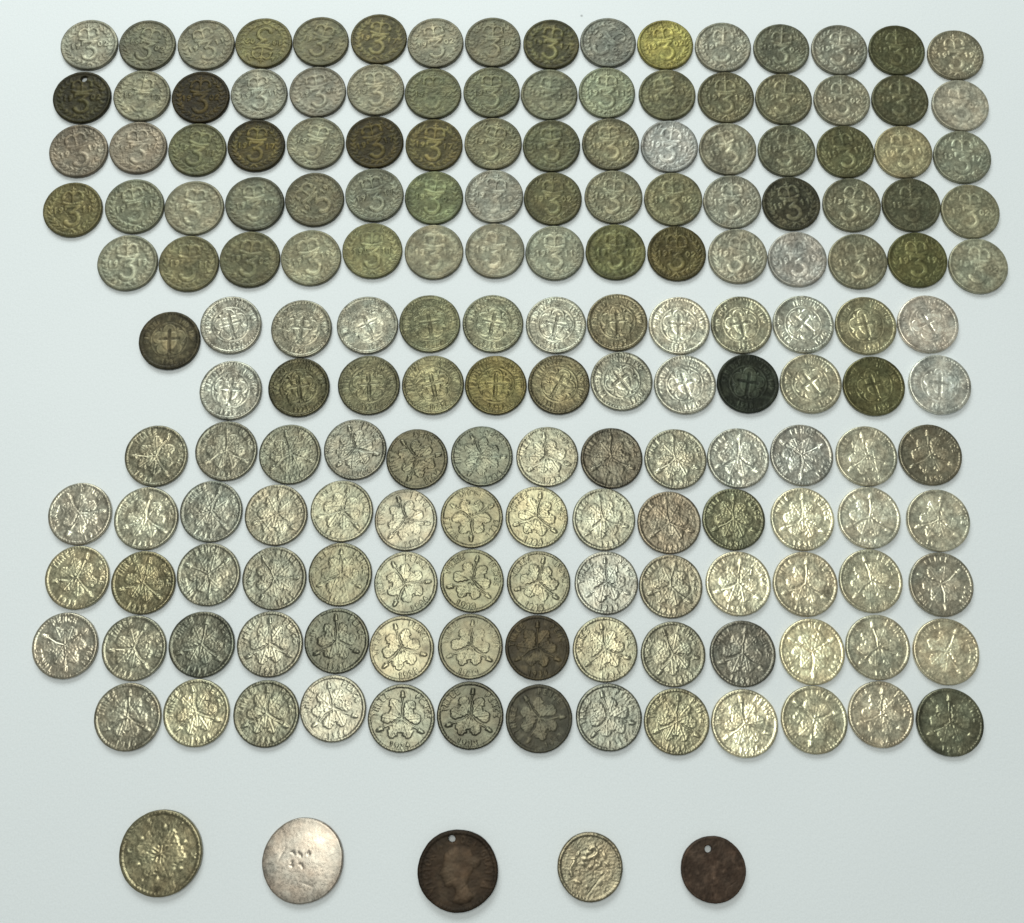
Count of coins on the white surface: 177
